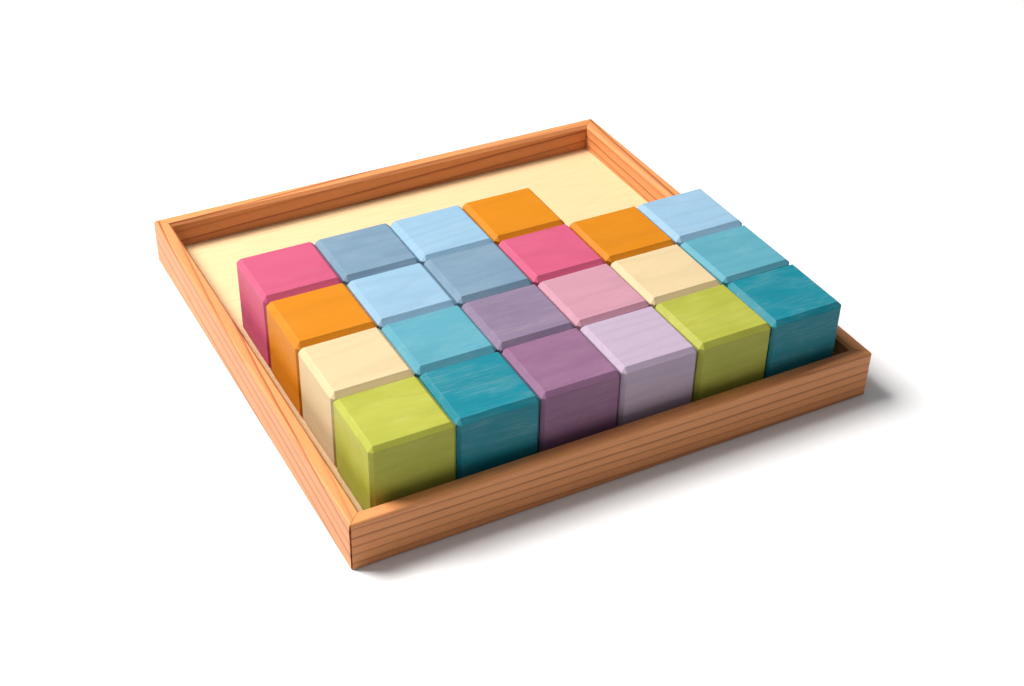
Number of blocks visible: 22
